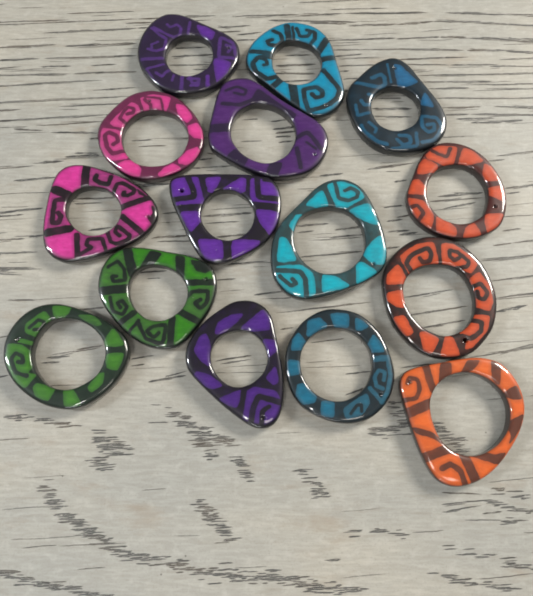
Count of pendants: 15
